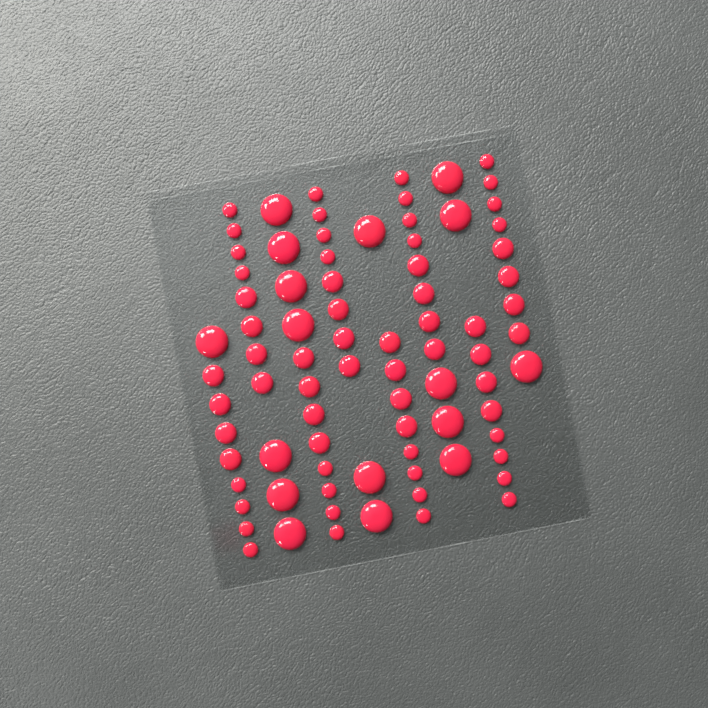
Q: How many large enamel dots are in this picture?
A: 17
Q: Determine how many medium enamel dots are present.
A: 32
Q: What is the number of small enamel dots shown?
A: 32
